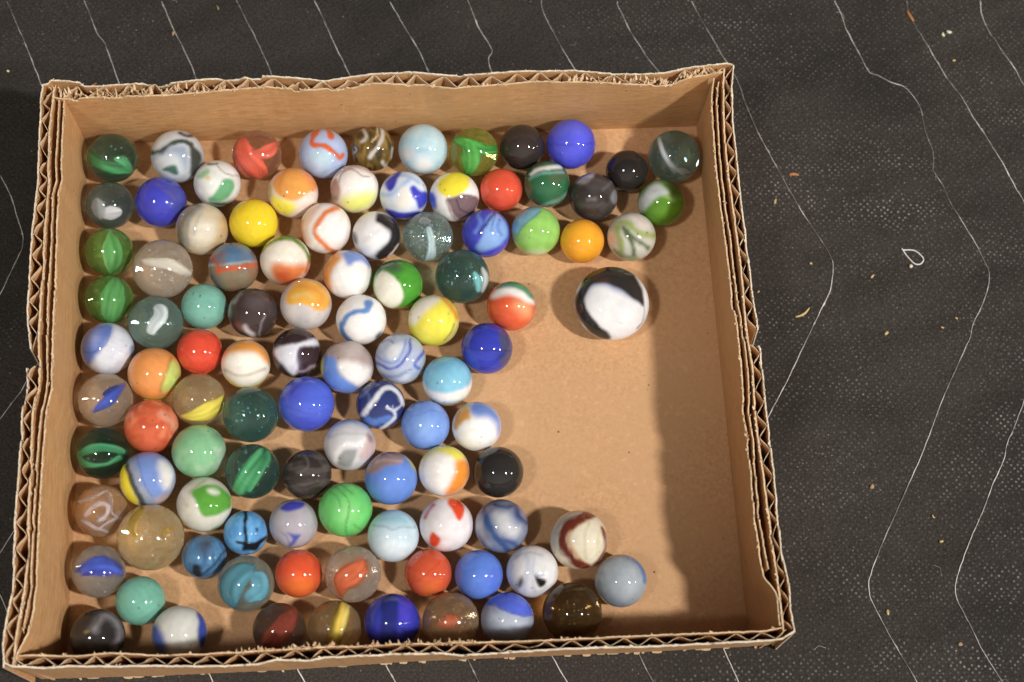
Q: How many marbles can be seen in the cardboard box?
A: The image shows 101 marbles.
